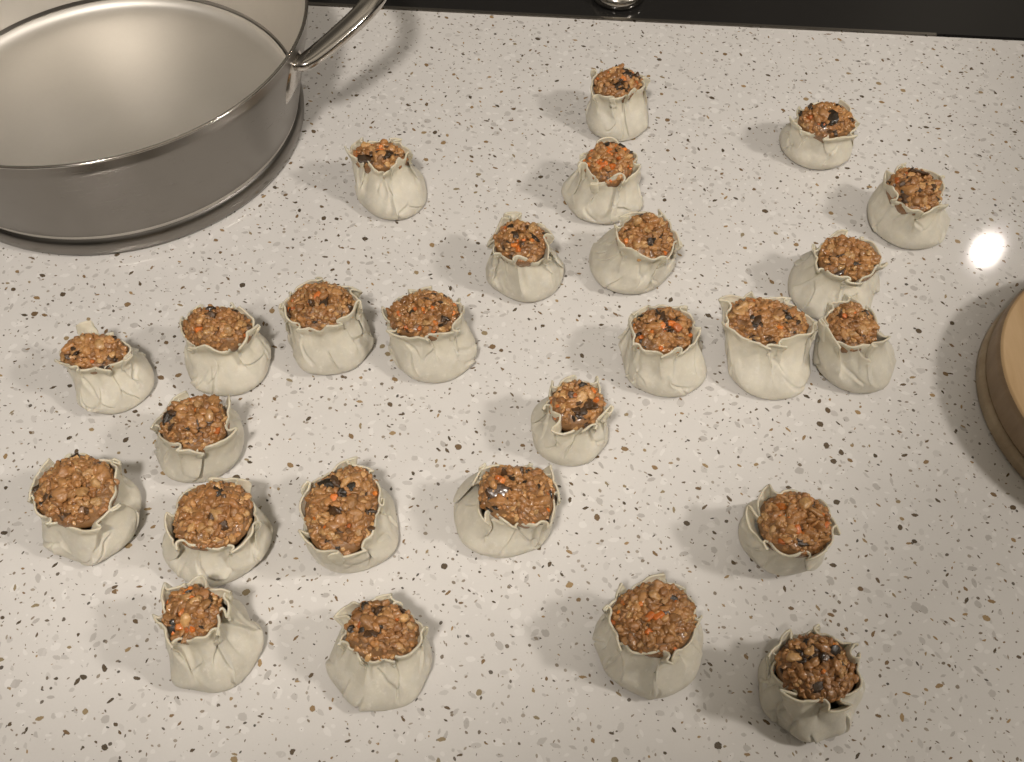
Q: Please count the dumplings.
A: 26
